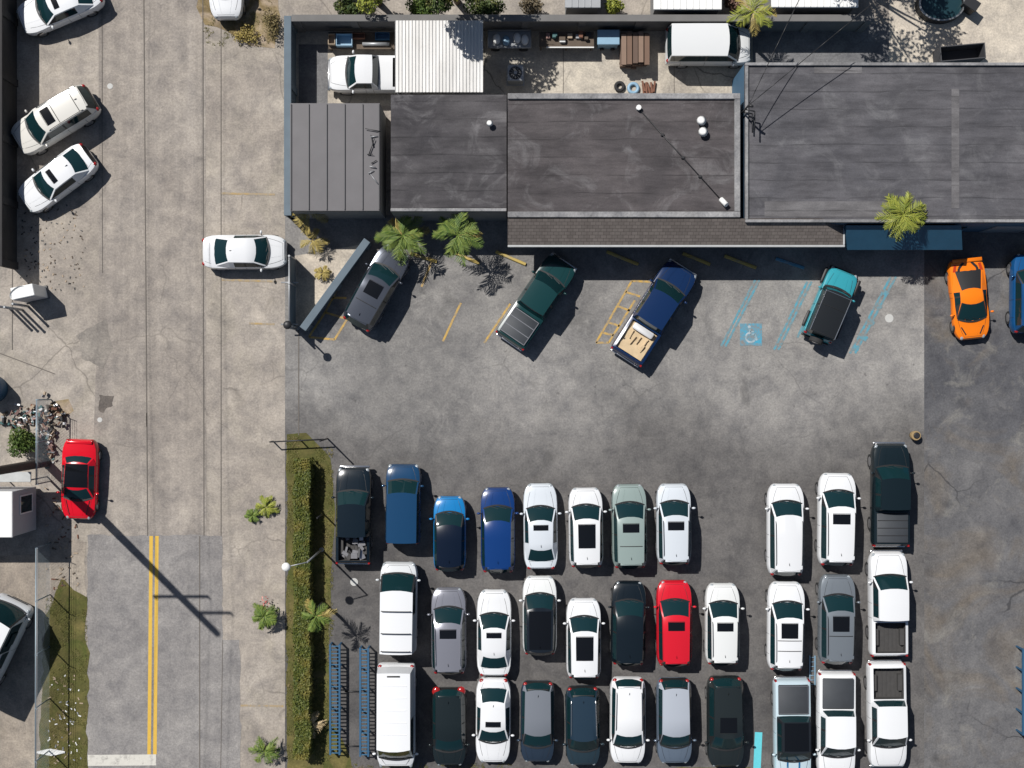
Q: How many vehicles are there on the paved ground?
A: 48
